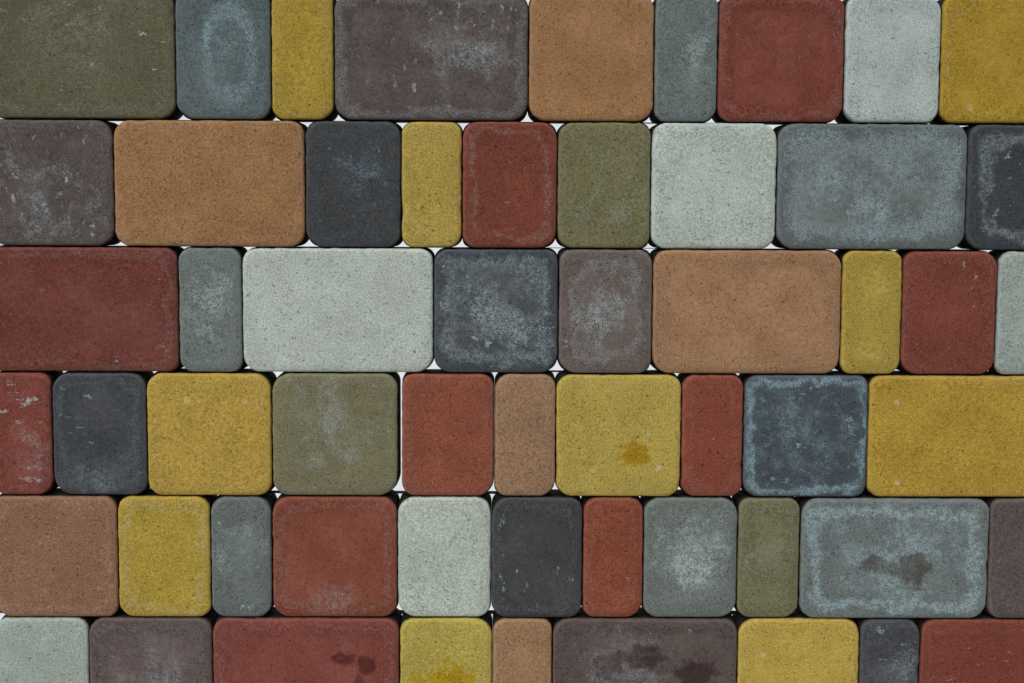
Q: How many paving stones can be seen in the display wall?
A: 57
